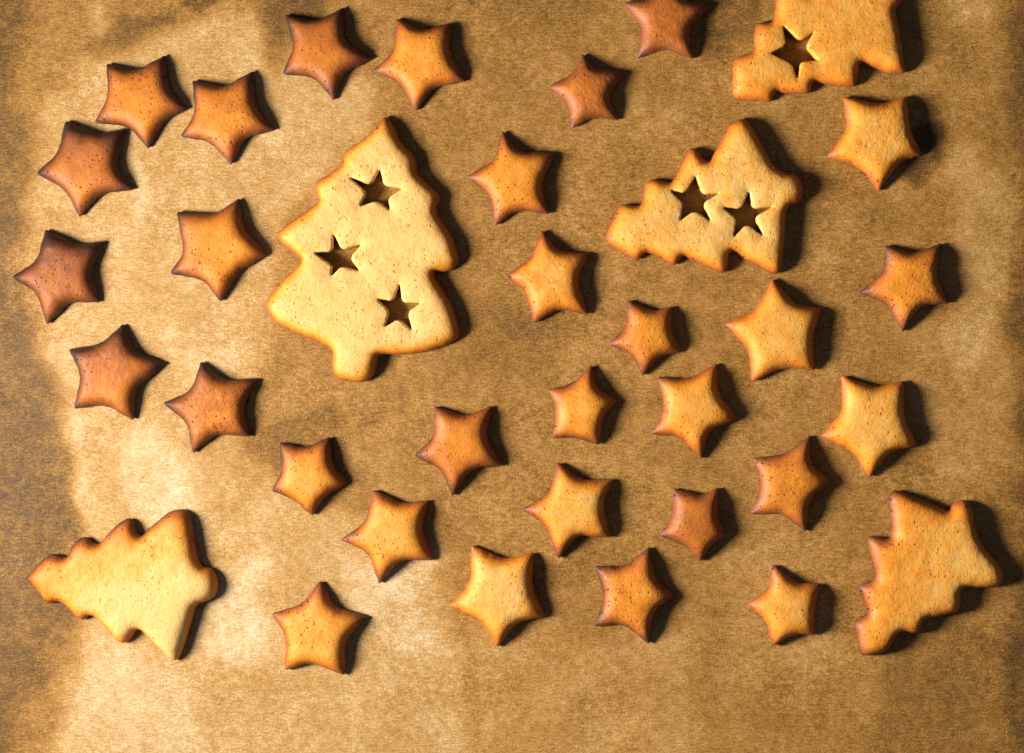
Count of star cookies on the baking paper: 30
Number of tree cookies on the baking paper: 5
